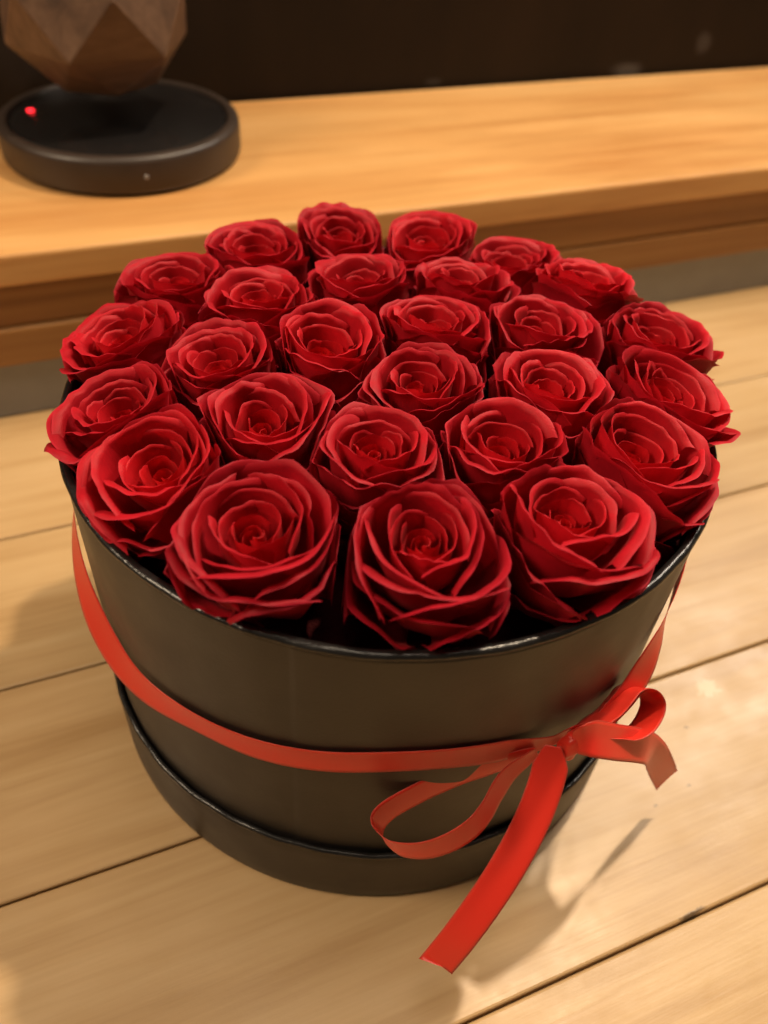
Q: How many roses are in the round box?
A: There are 27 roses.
